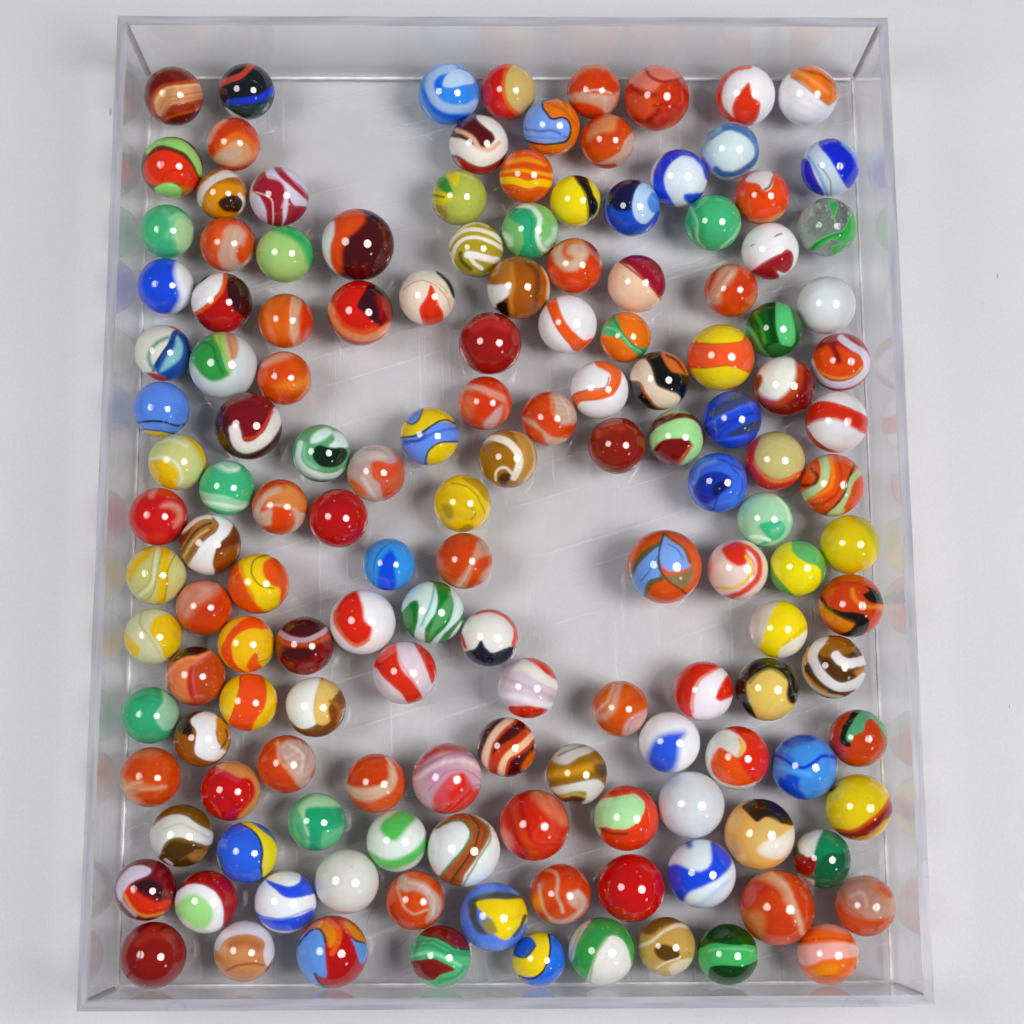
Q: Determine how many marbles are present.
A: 147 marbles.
